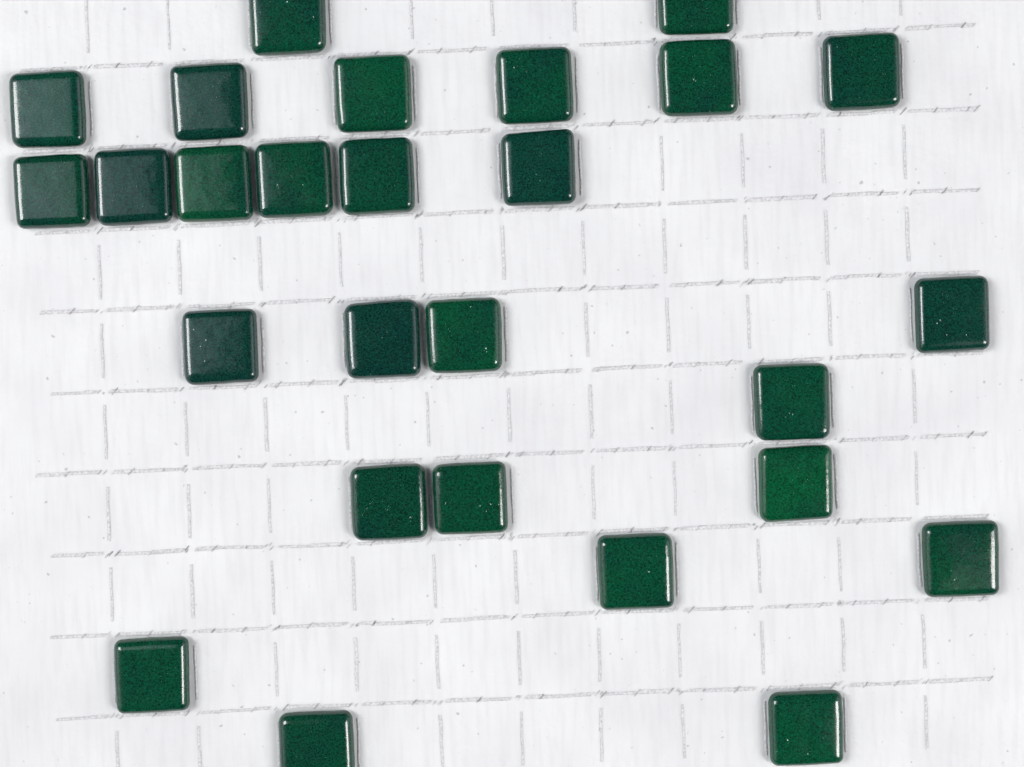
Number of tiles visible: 27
